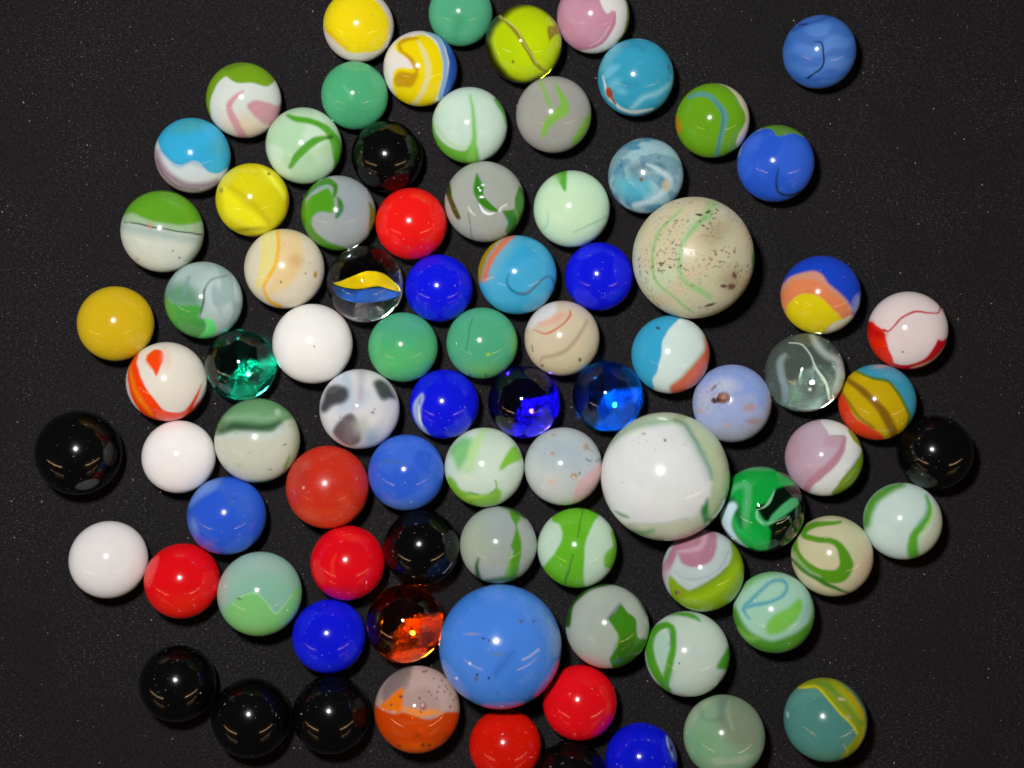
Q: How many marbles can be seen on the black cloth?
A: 85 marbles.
